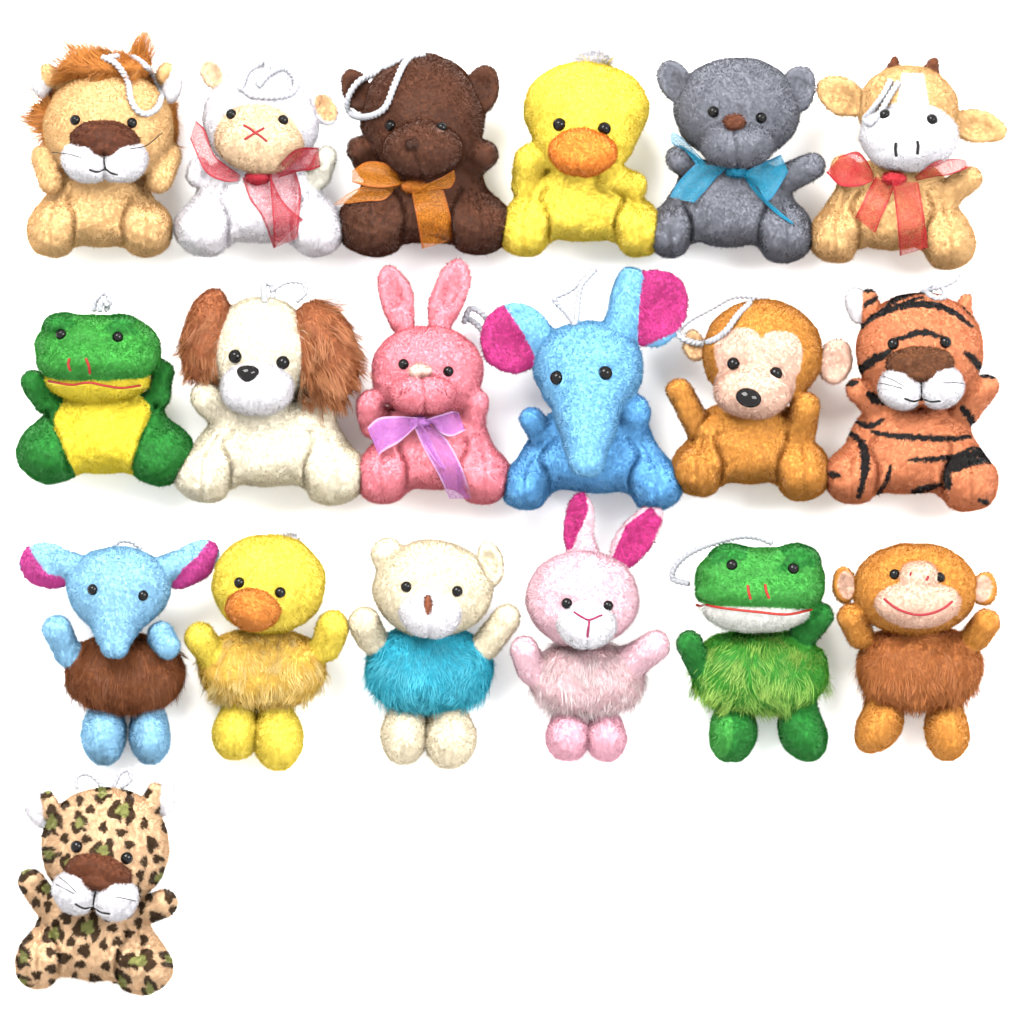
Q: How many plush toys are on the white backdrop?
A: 19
